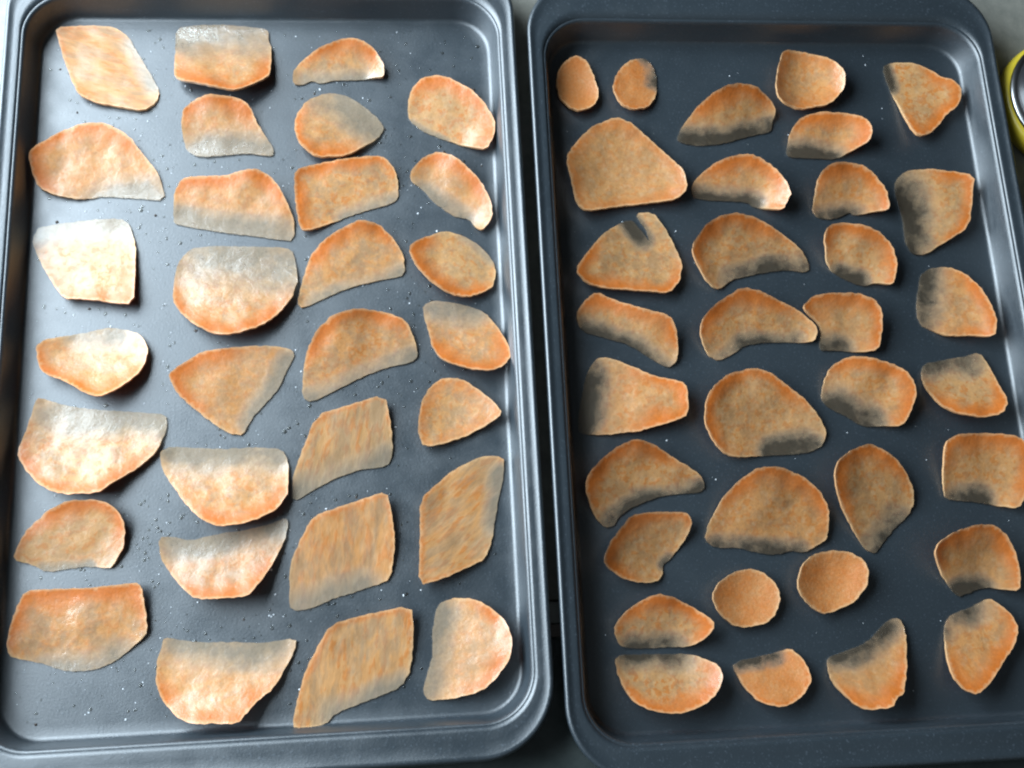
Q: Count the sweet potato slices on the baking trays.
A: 64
